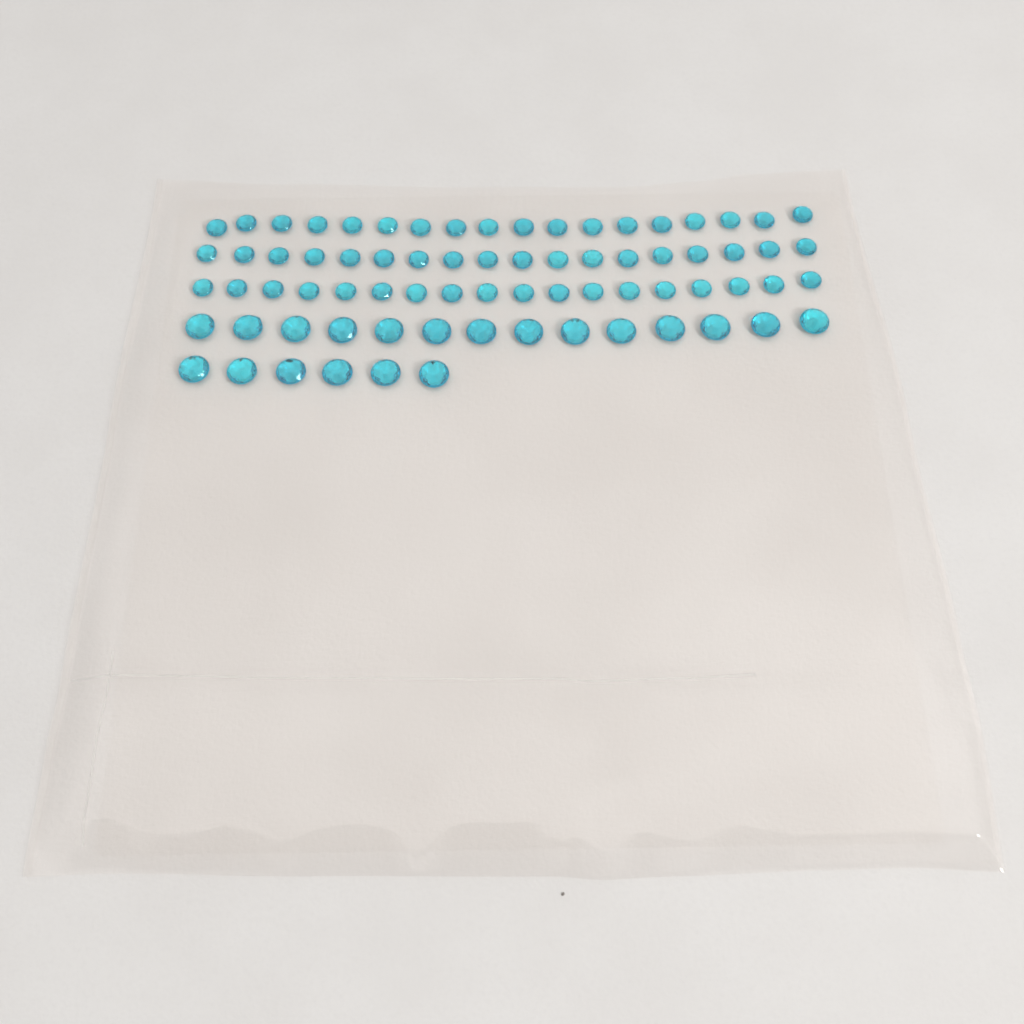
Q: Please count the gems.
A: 74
